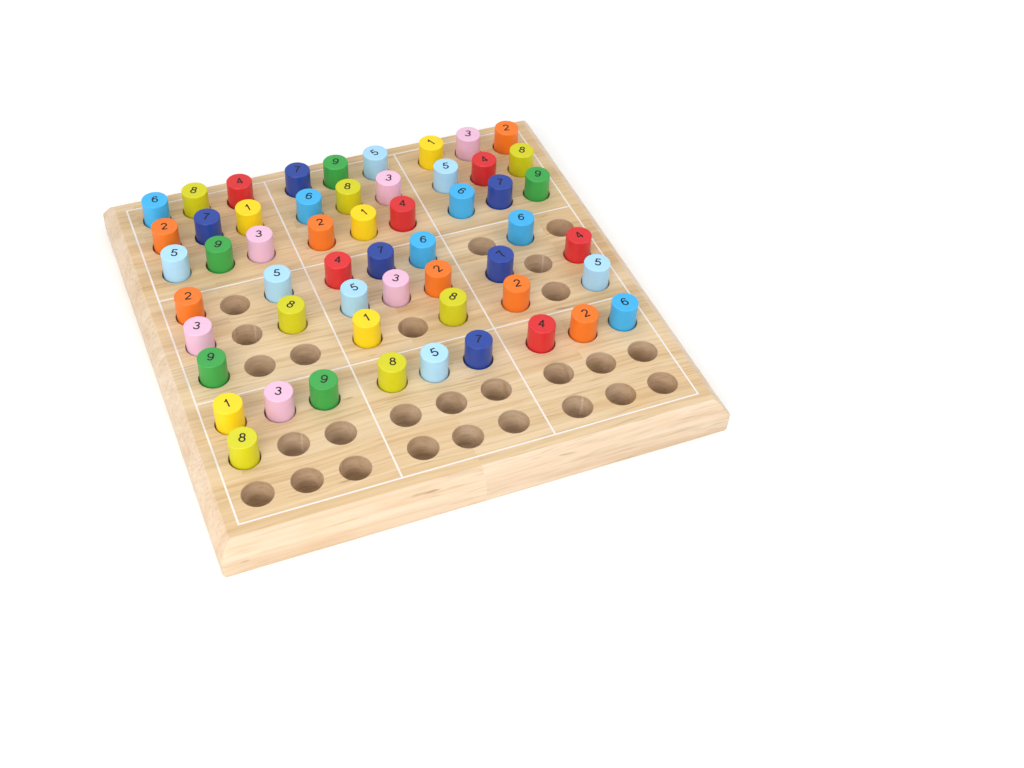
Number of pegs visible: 55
